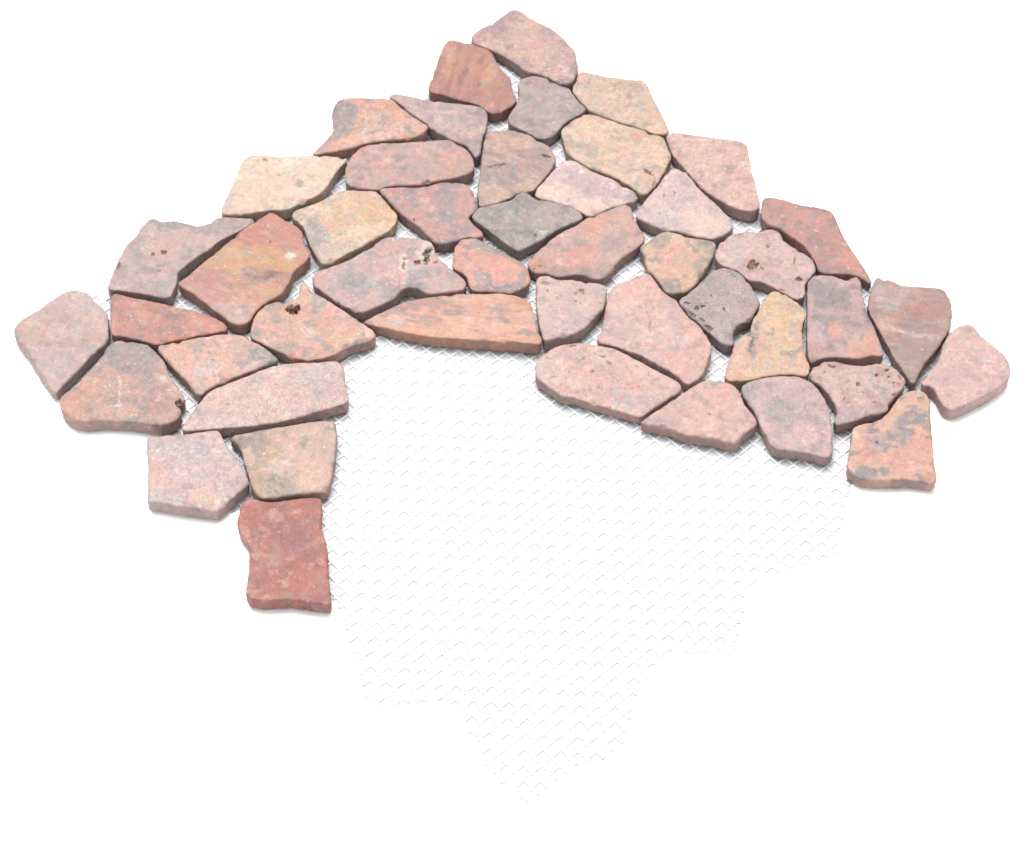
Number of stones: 46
